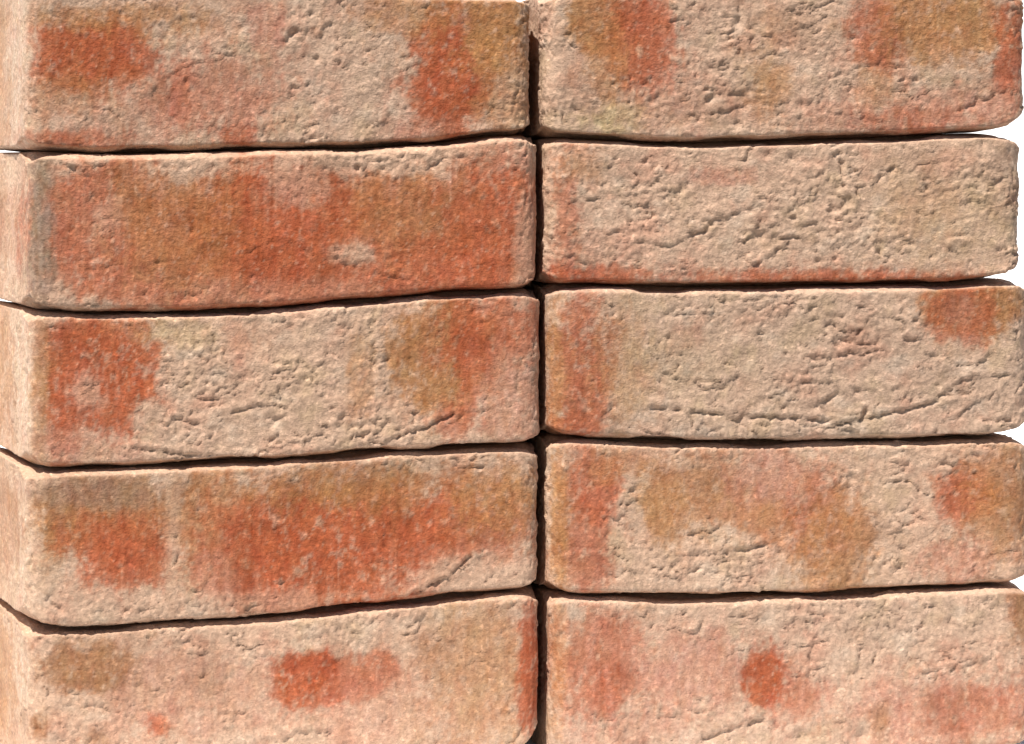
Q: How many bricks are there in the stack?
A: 10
